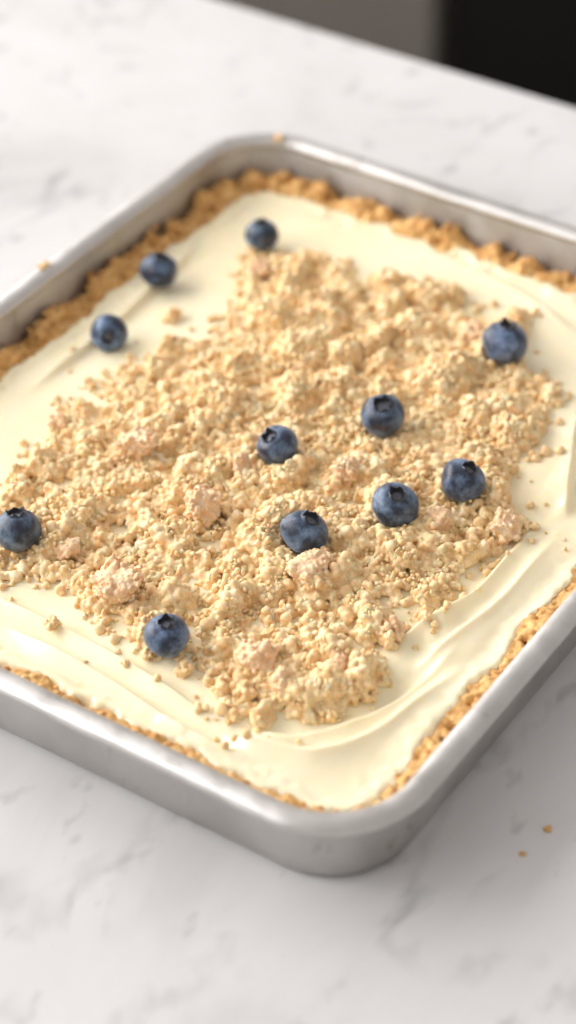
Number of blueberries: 11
